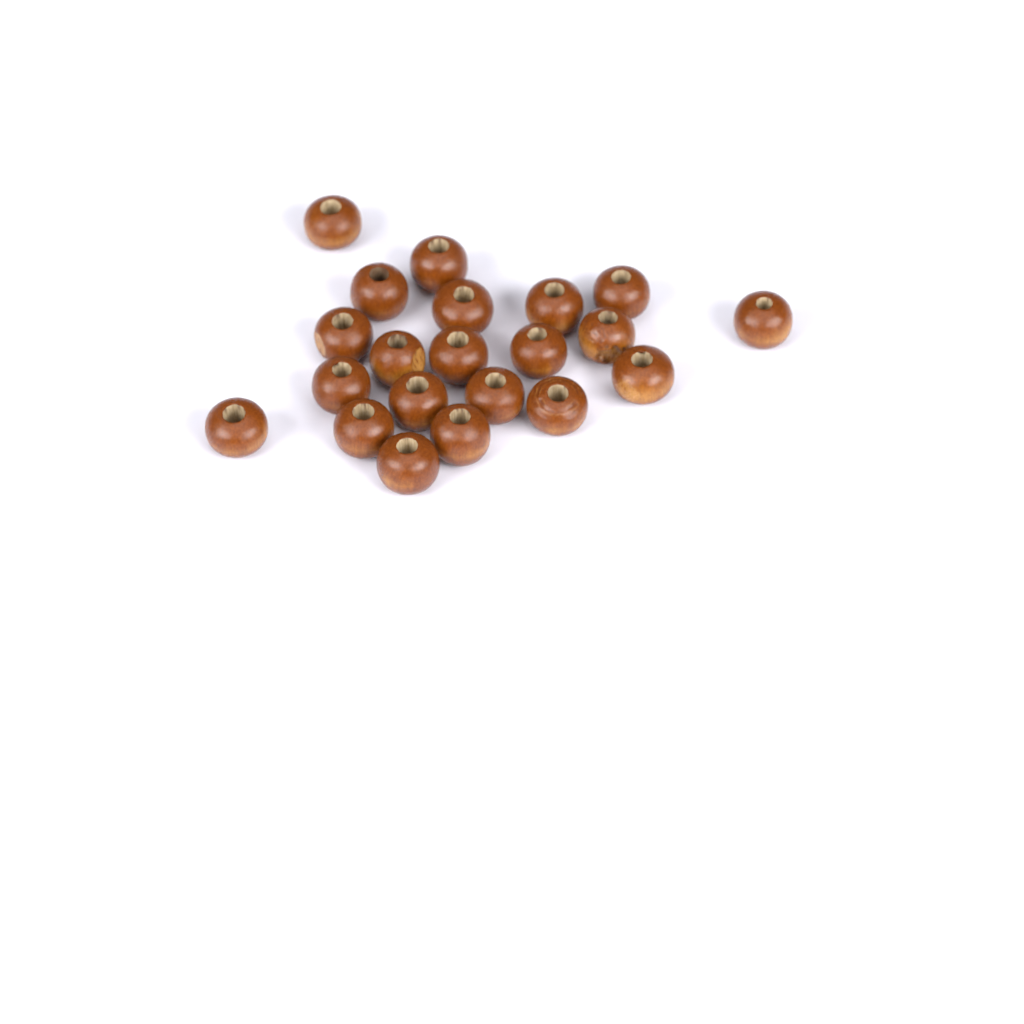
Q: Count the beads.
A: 21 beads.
